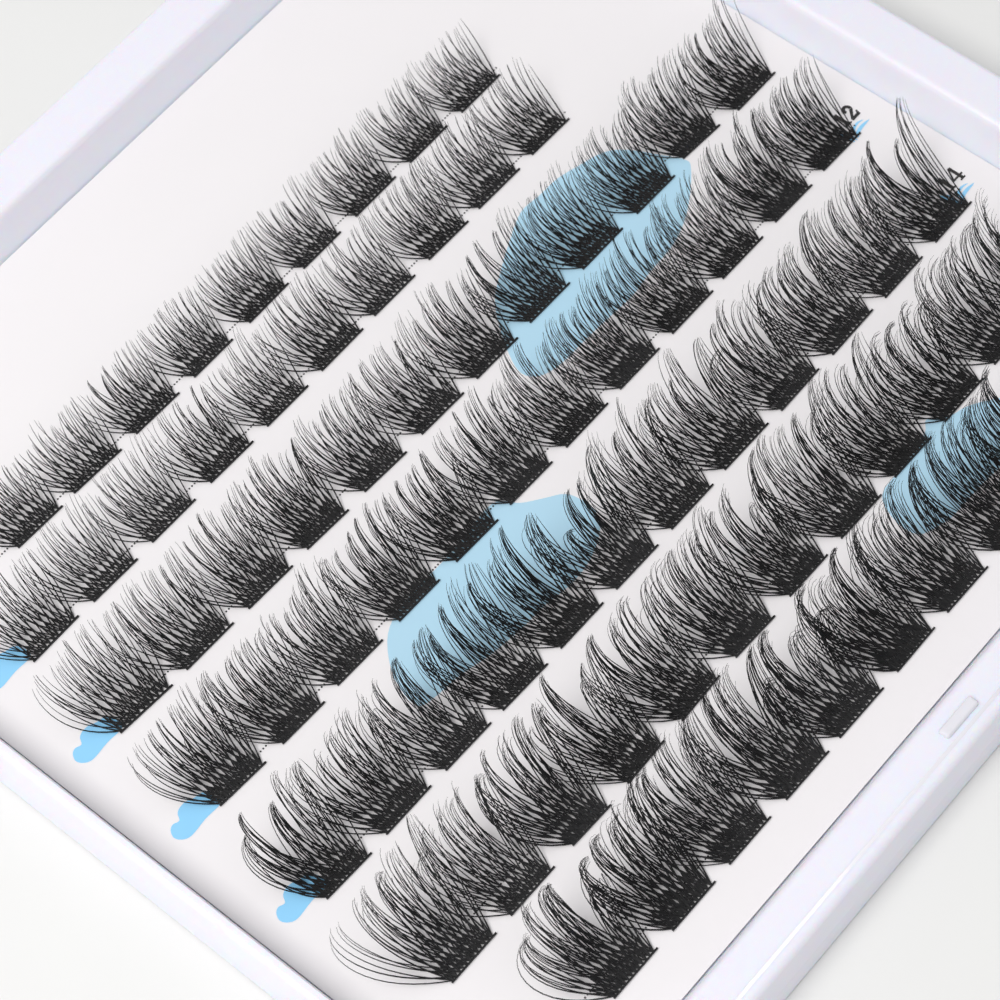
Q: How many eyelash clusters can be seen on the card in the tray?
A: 76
